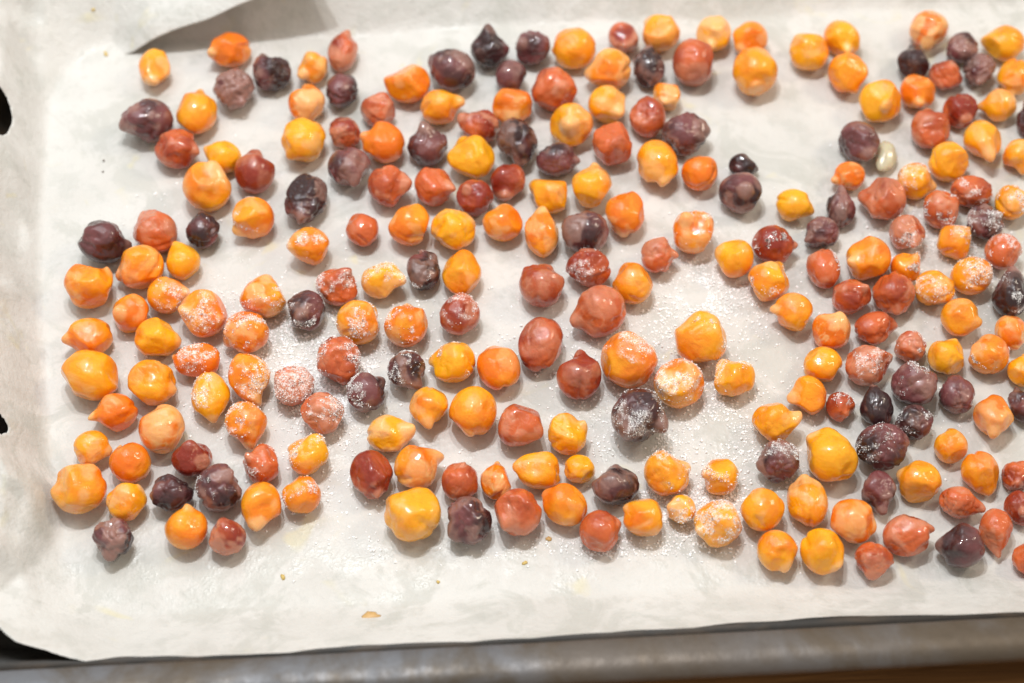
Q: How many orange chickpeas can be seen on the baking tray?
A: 129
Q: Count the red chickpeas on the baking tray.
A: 59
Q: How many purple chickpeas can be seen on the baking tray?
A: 48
